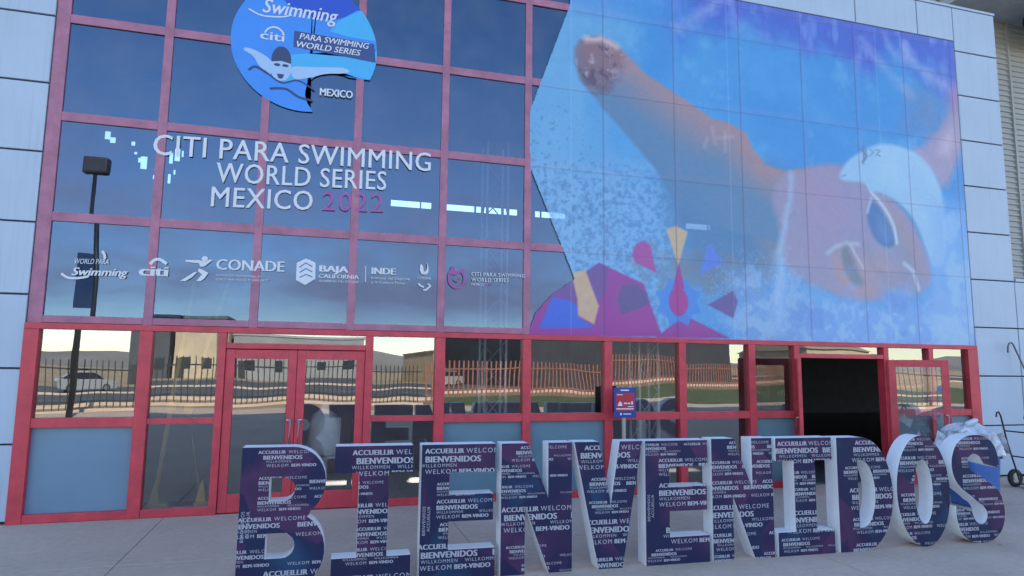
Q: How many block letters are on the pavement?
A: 11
